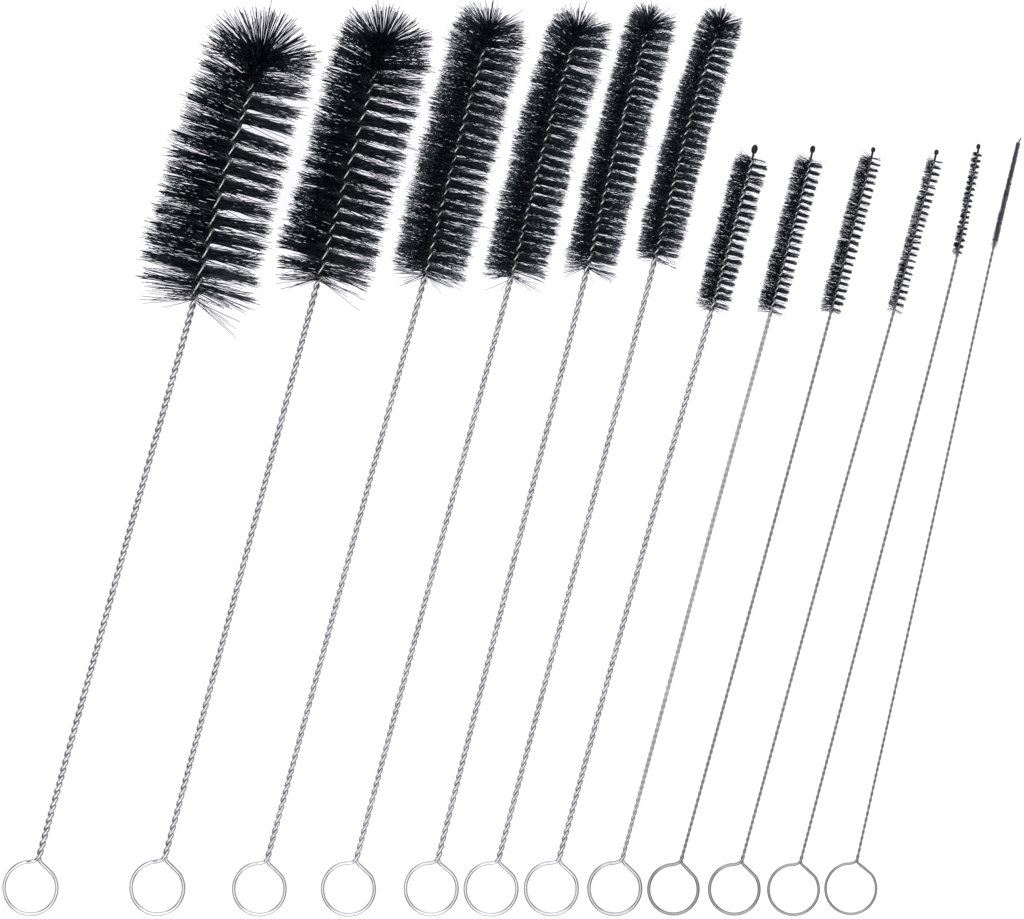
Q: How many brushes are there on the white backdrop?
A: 12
